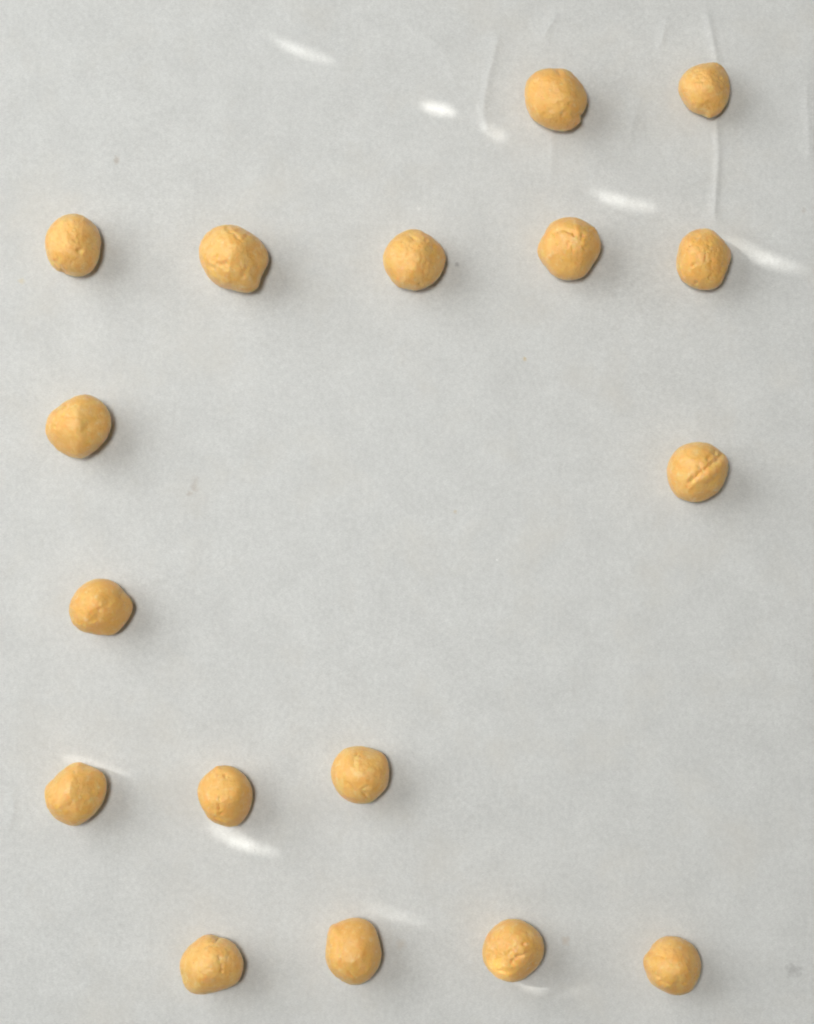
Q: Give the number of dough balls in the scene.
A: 17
